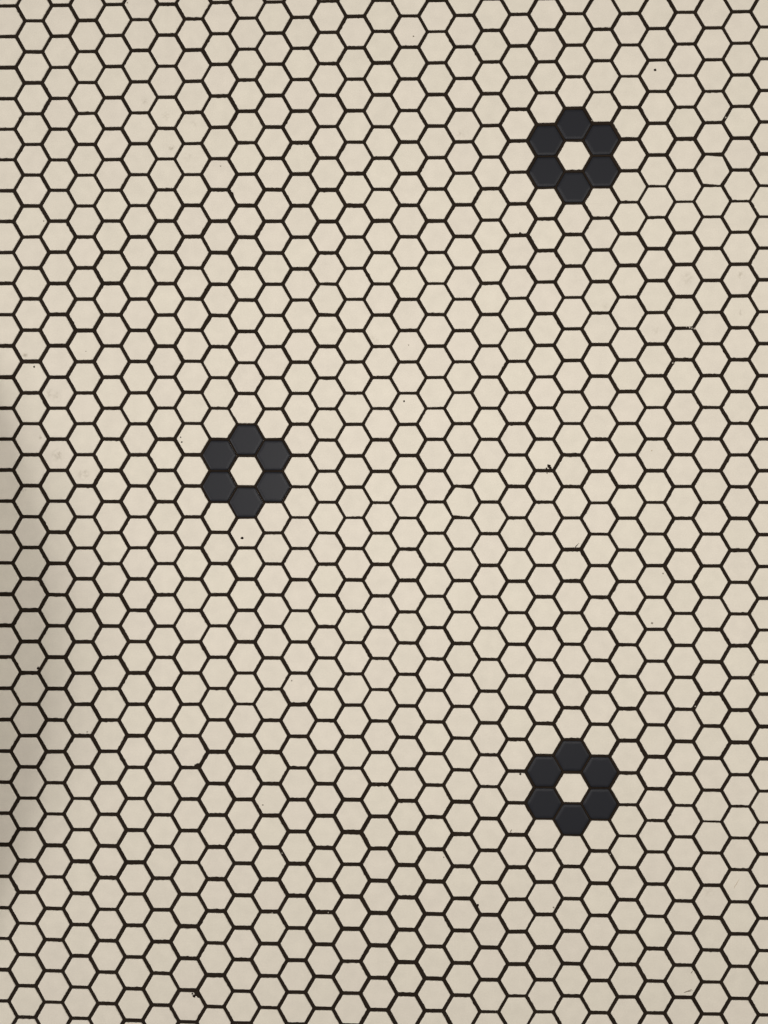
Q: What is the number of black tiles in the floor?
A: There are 18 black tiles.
